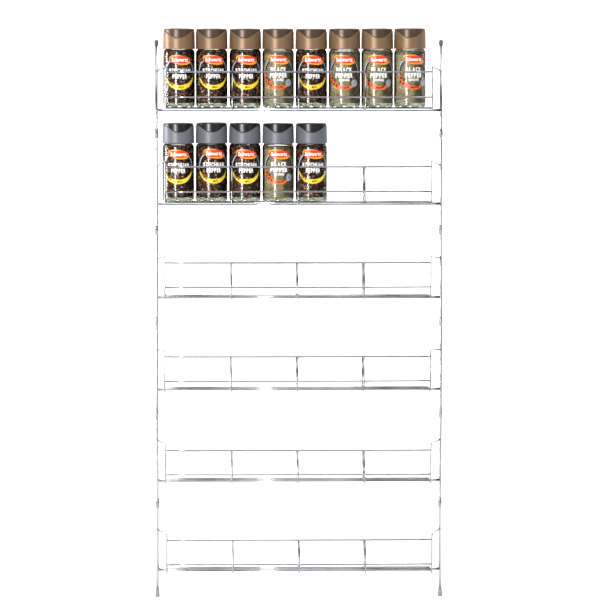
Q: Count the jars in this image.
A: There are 13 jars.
